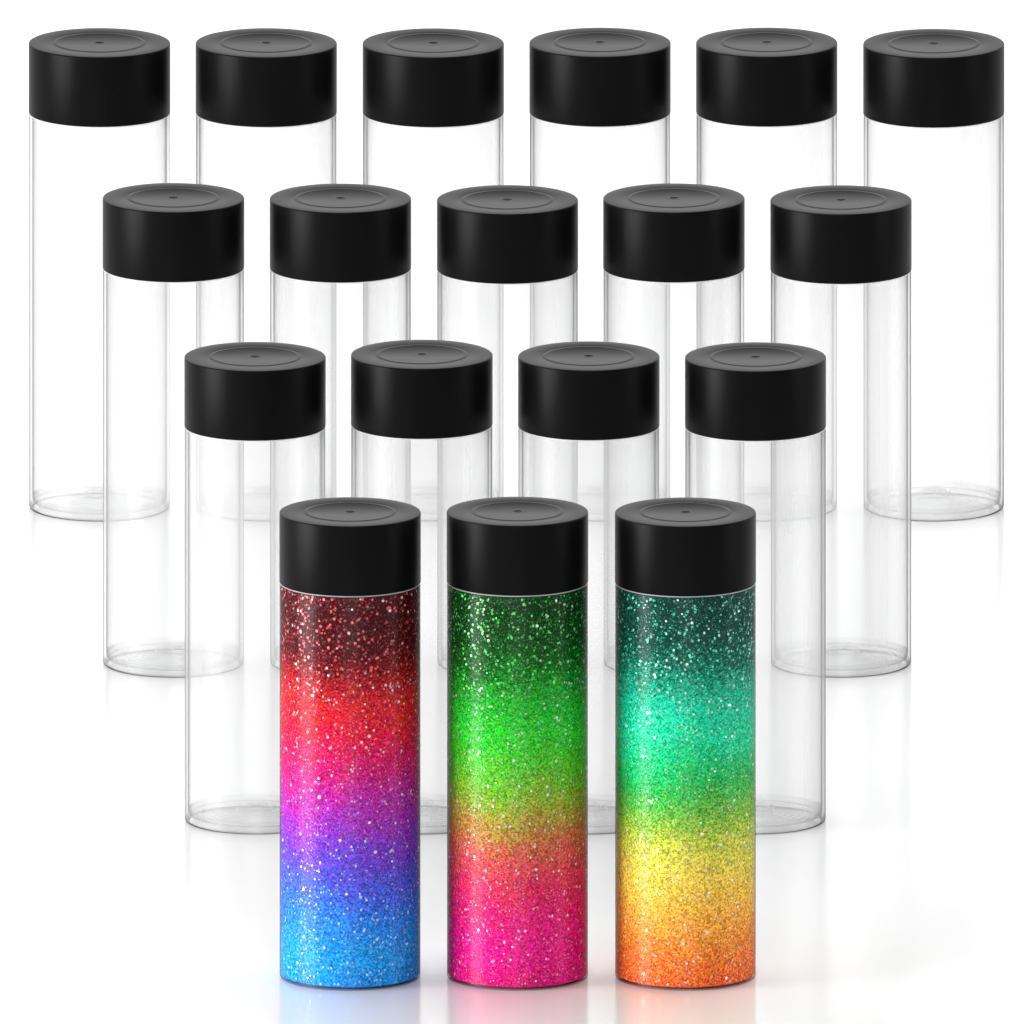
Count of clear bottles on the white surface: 15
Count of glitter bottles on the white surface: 3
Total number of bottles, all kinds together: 18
